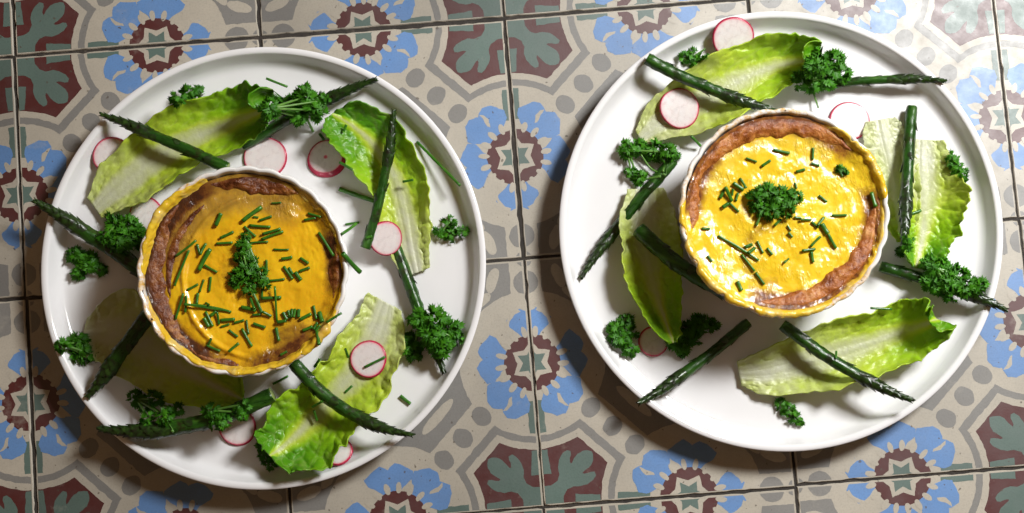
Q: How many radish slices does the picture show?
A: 12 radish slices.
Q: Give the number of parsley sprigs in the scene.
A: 22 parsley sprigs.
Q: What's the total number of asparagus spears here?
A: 16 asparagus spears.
